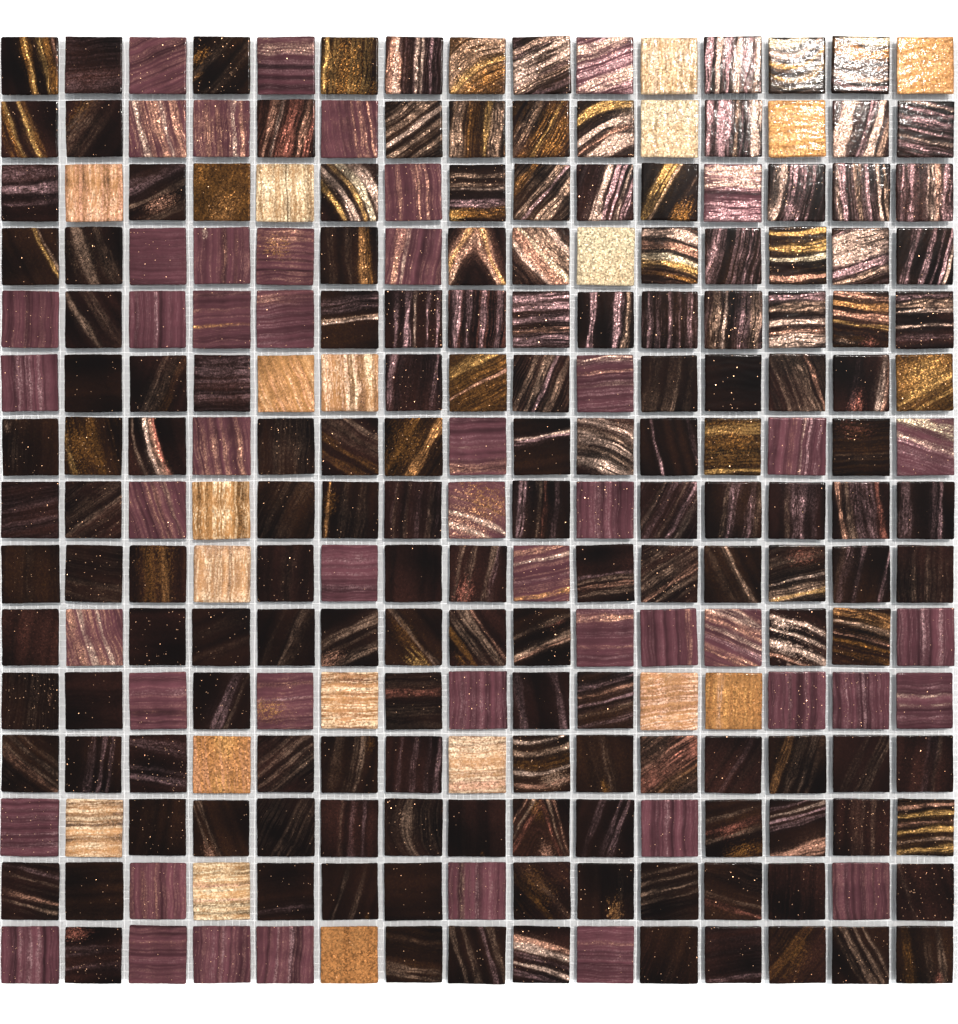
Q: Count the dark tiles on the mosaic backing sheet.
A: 158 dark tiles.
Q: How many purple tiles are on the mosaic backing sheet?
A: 48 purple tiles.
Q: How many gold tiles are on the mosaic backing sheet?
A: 19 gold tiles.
